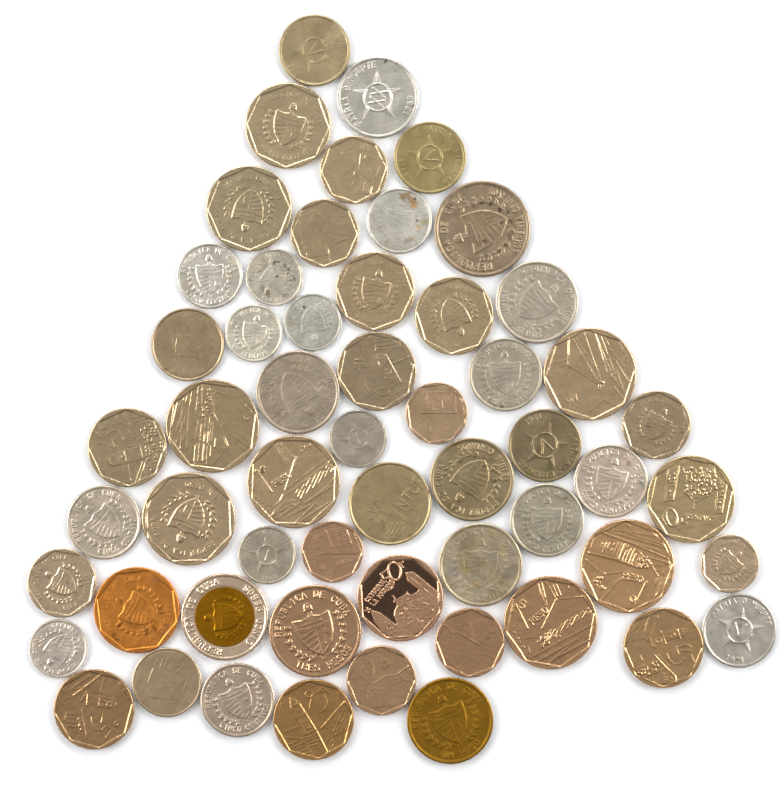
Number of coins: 56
